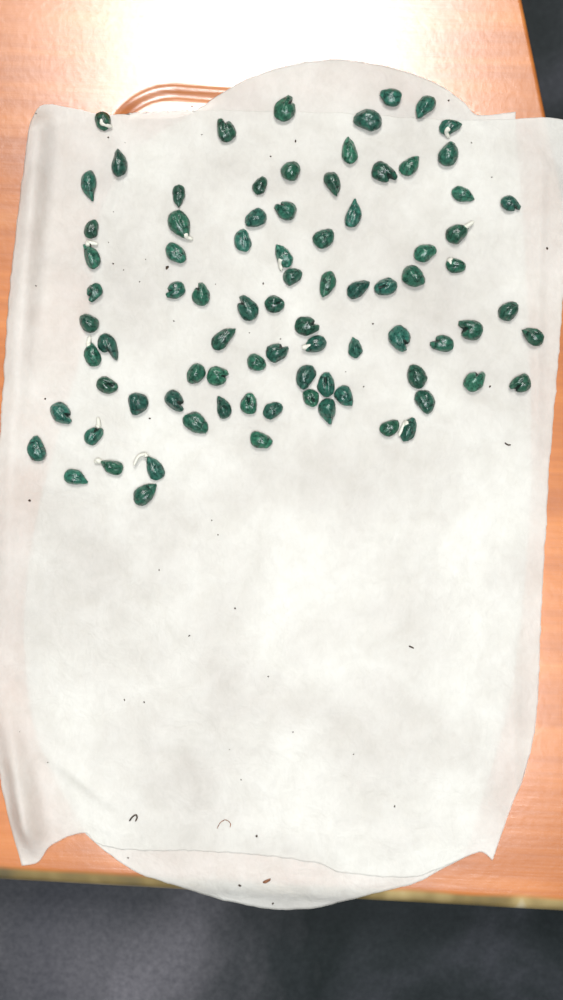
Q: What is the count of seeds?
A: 84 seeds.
